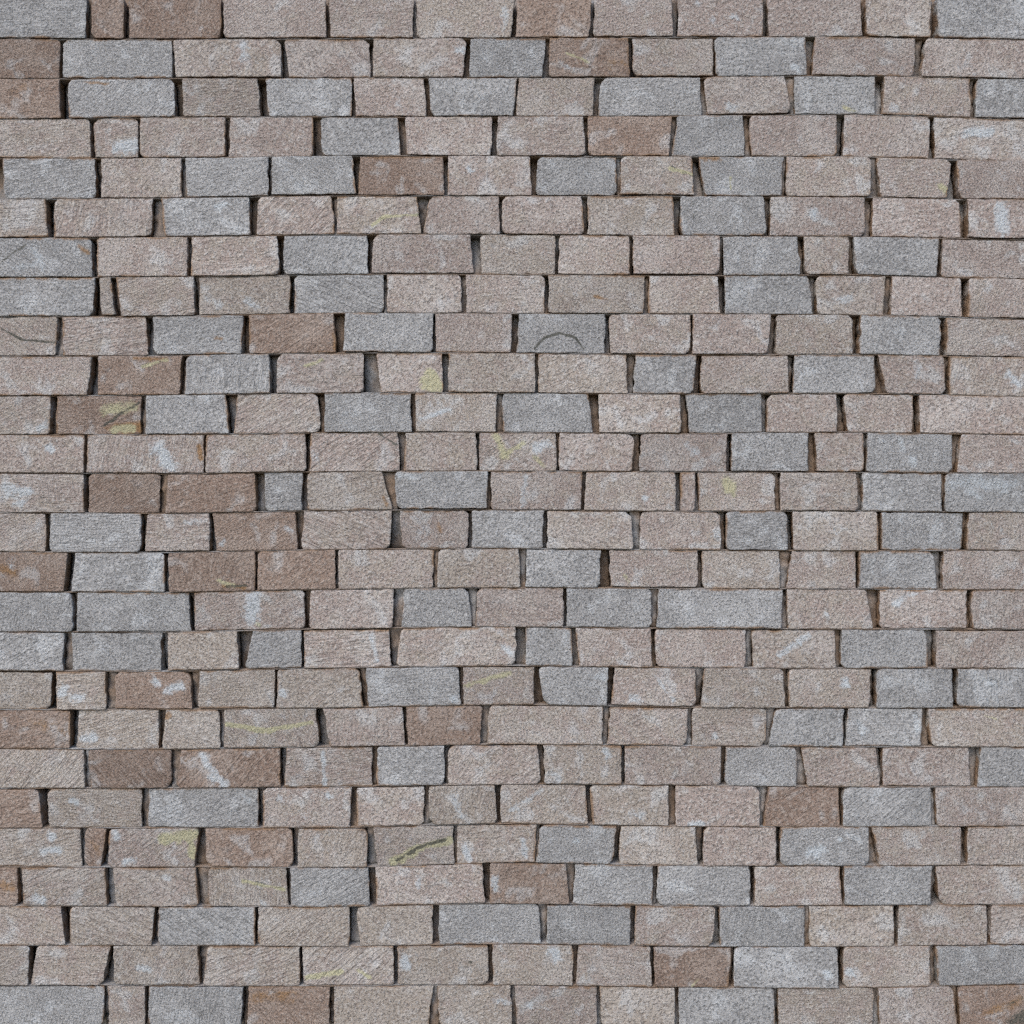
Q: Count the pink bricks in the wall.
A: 197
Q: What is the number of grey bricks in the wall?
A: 87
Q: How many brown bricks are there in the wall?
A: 31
